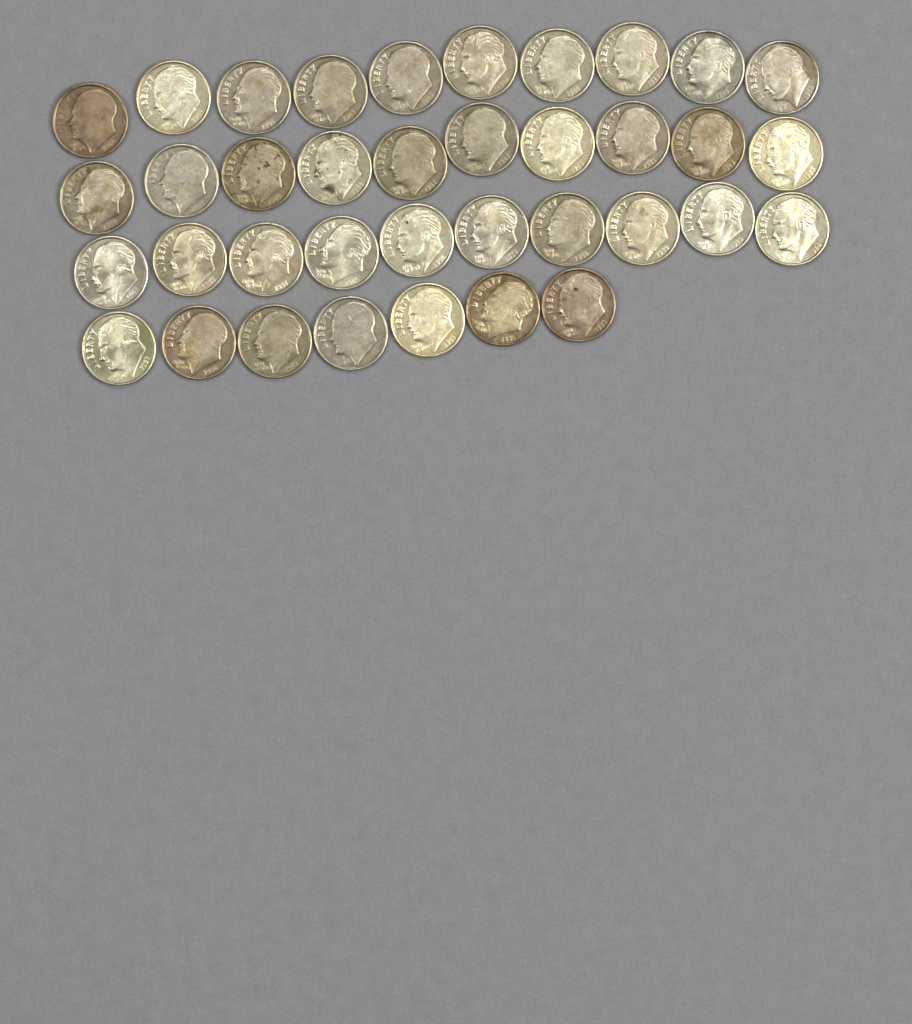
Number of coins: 37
